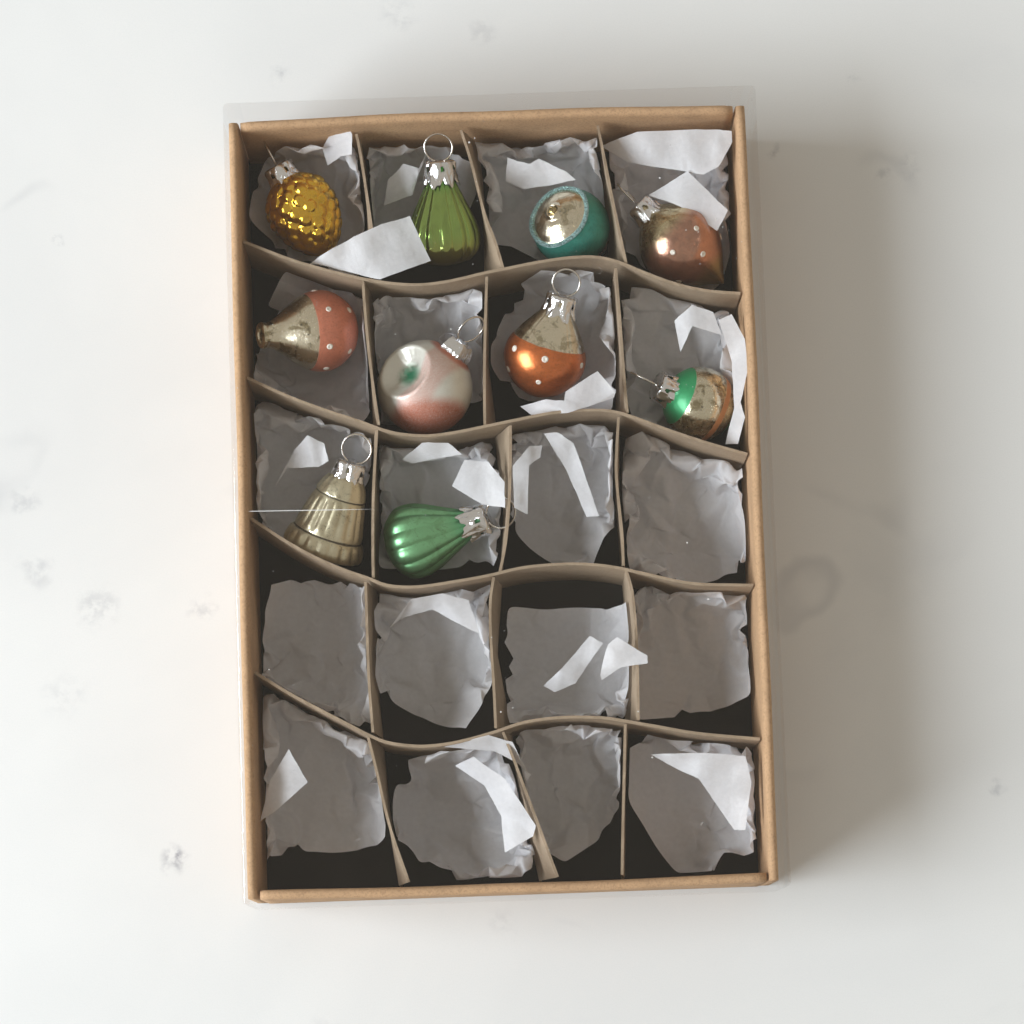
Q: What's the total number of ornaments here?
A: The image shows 10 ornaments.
